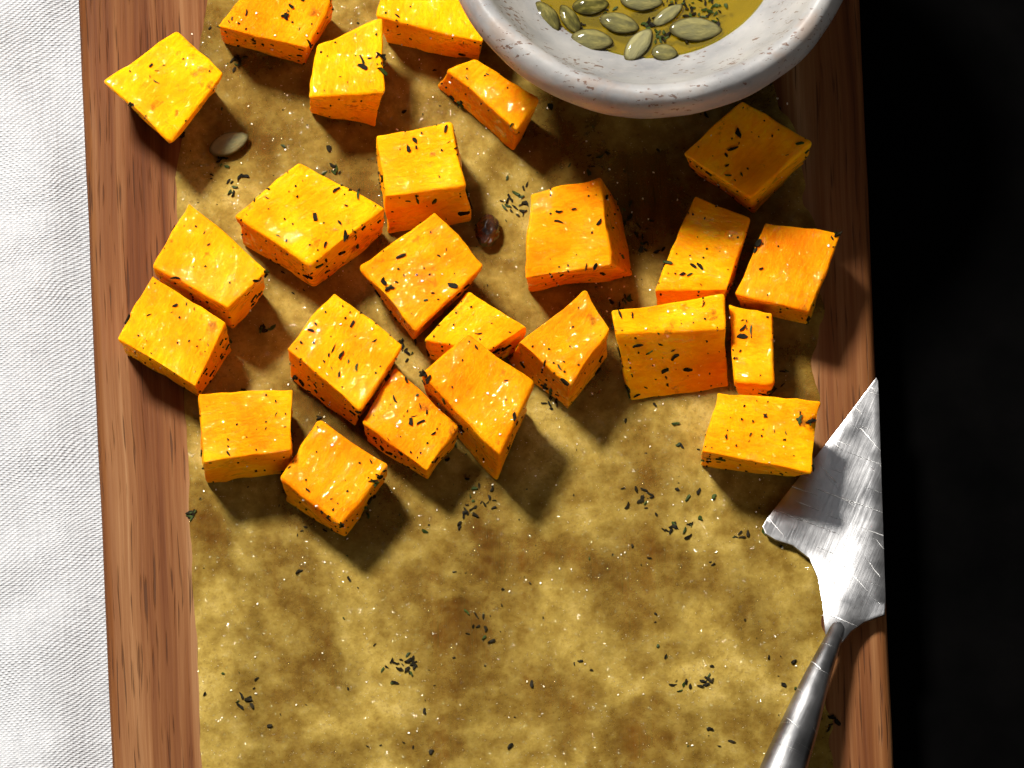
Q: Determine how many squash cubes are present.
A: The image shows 24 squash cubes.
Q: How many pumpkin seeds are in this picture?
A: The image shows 11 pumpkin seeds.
